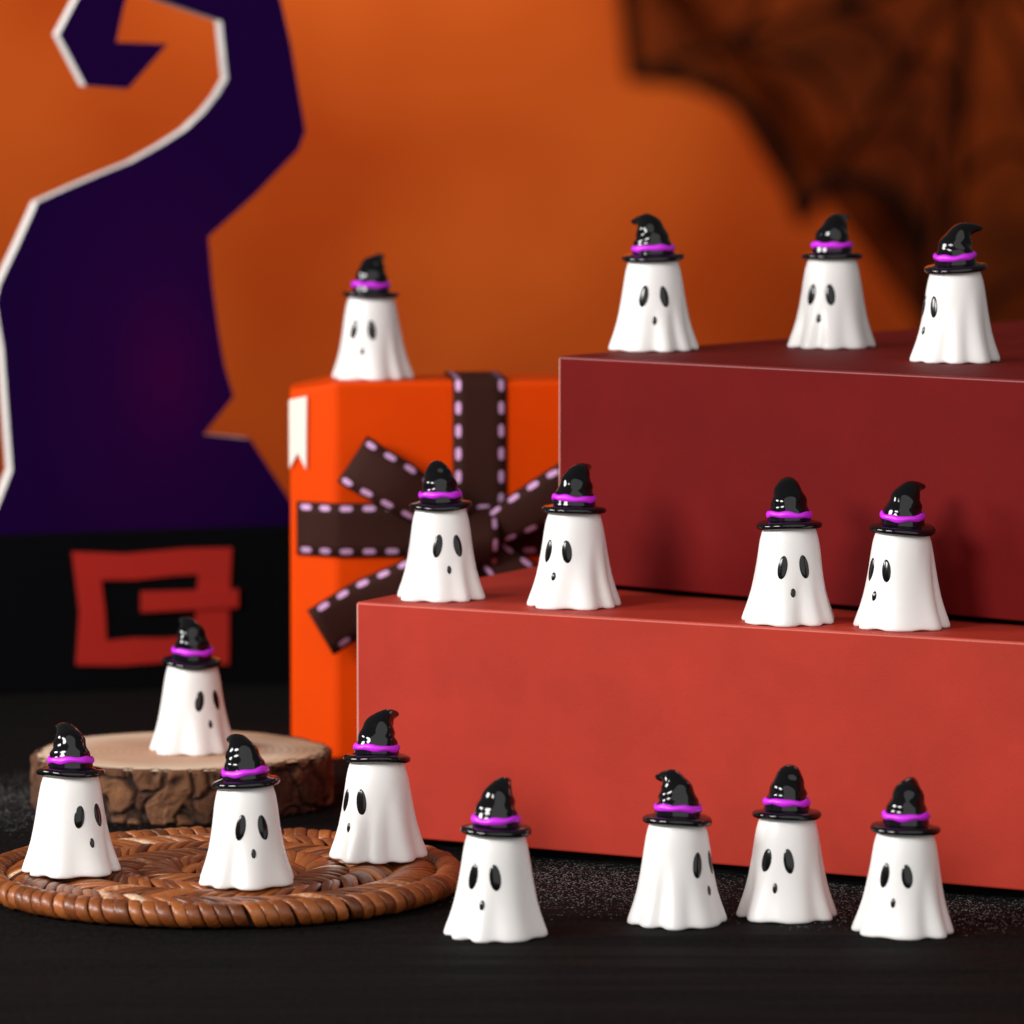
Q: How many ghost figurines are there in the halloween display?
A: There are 16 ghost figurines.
